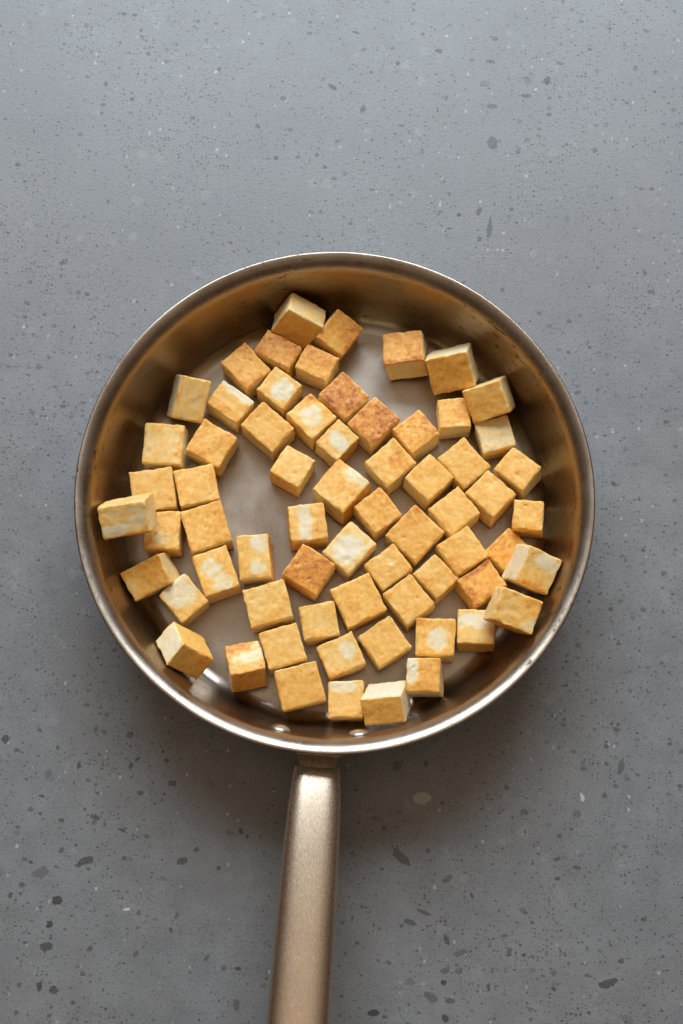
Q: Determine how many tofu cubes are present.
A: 66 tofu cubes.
